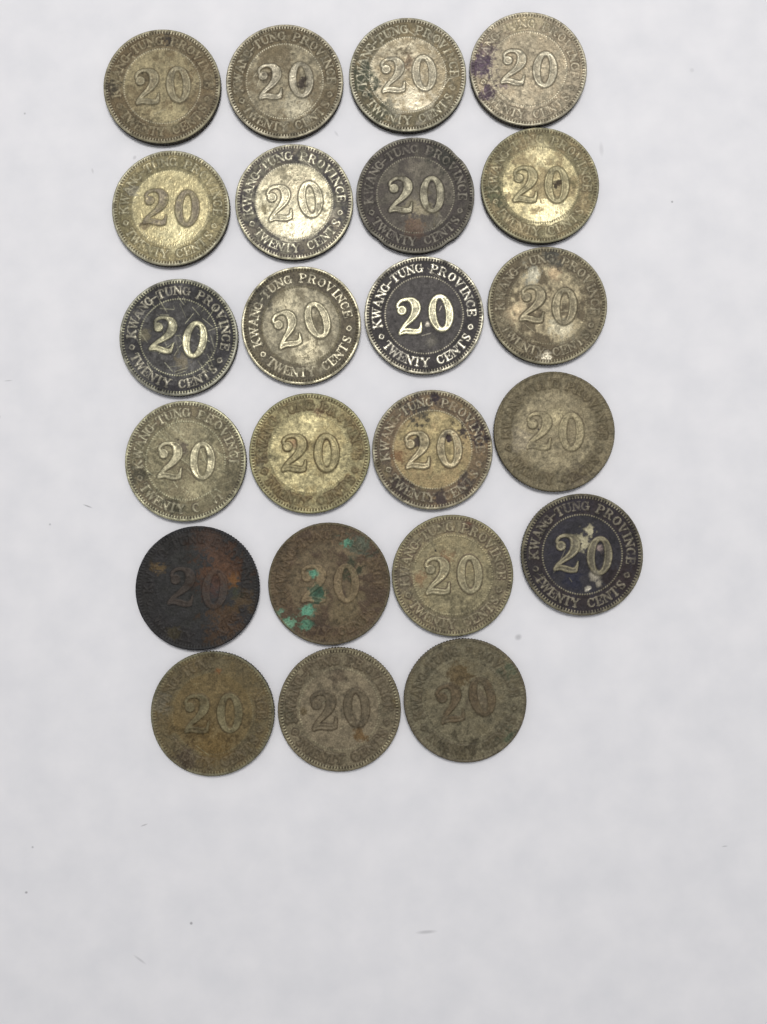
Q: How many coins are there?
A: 23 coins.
